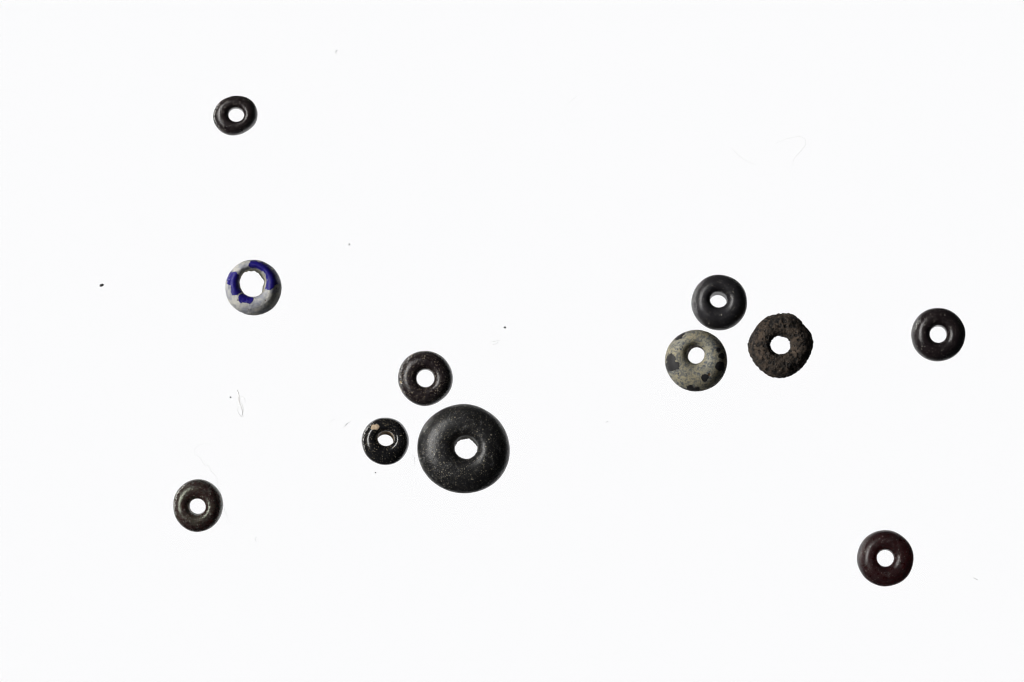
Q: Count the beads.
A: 11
